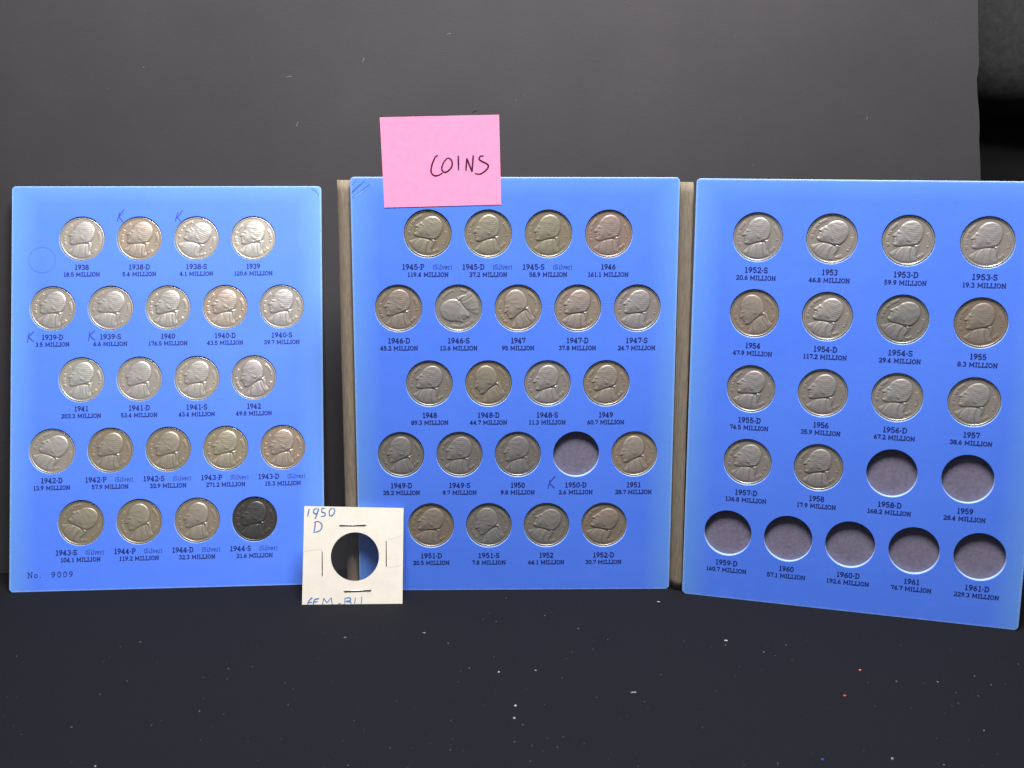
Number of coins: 57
